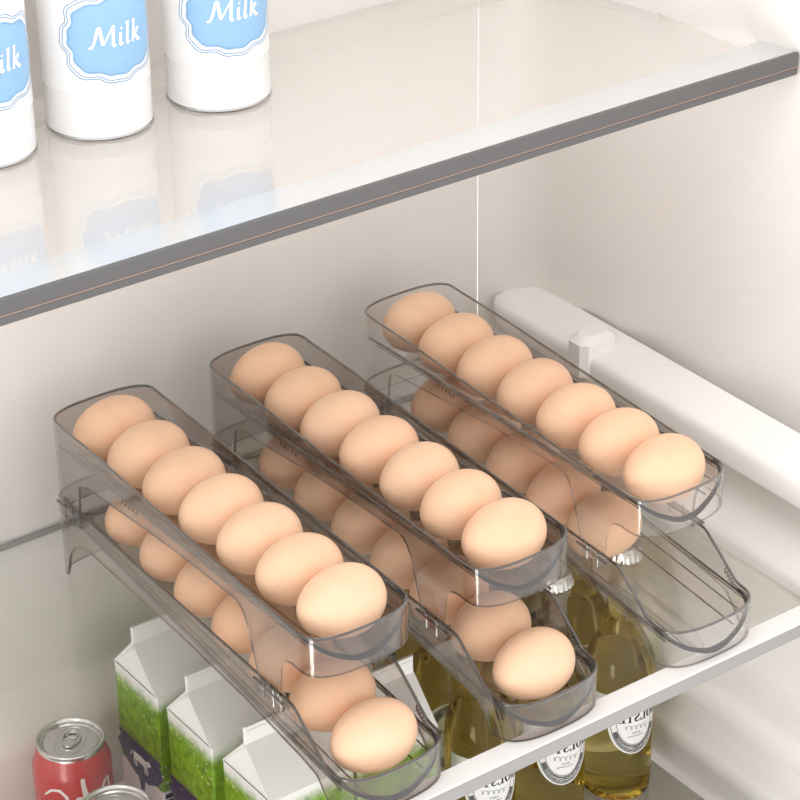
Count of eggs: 40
